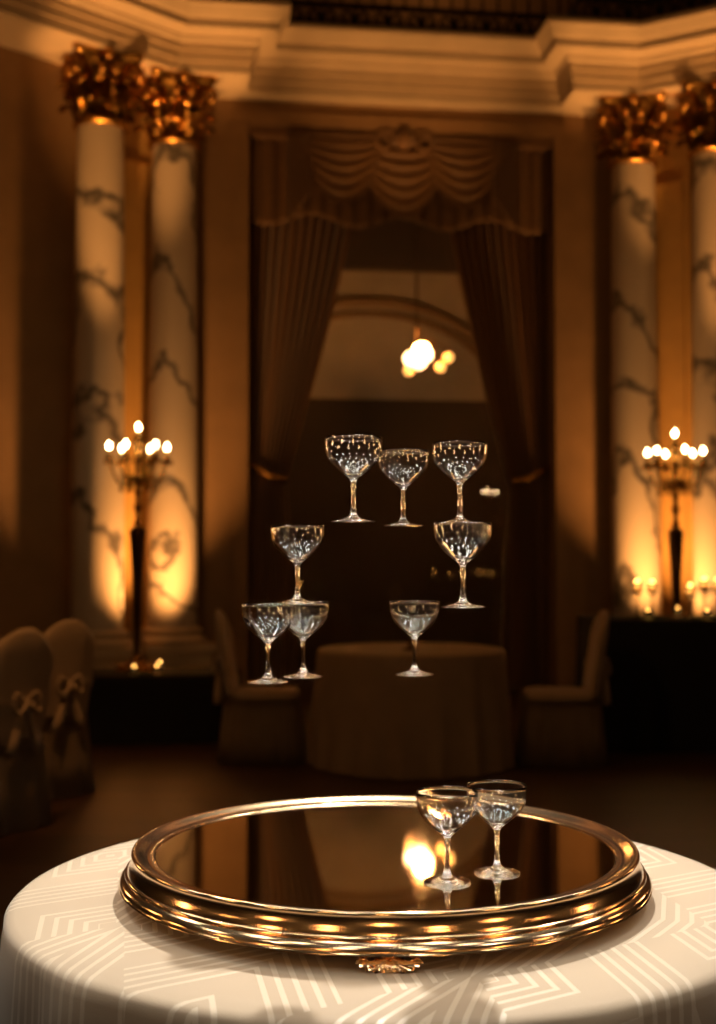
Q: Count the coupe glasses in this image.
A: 10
